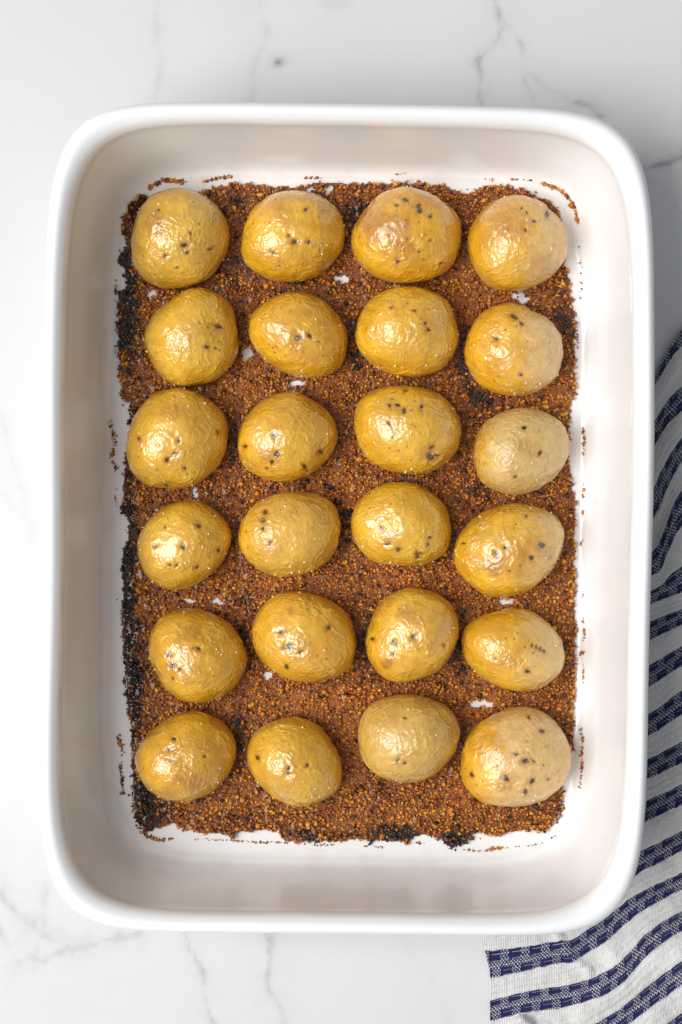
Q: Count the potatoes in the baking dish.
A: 24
